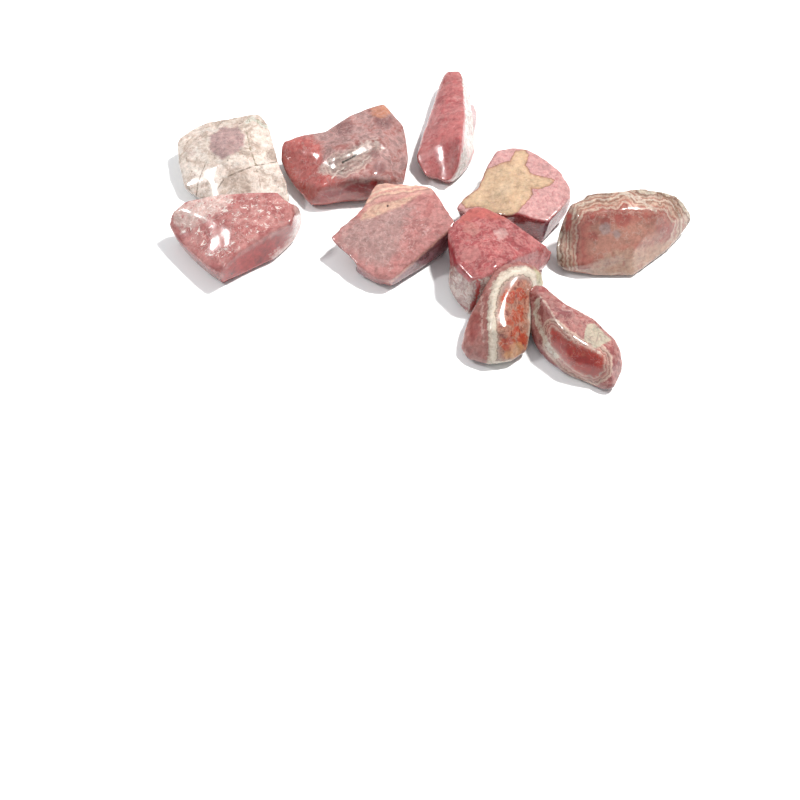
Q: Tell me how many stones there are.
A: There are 10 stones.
